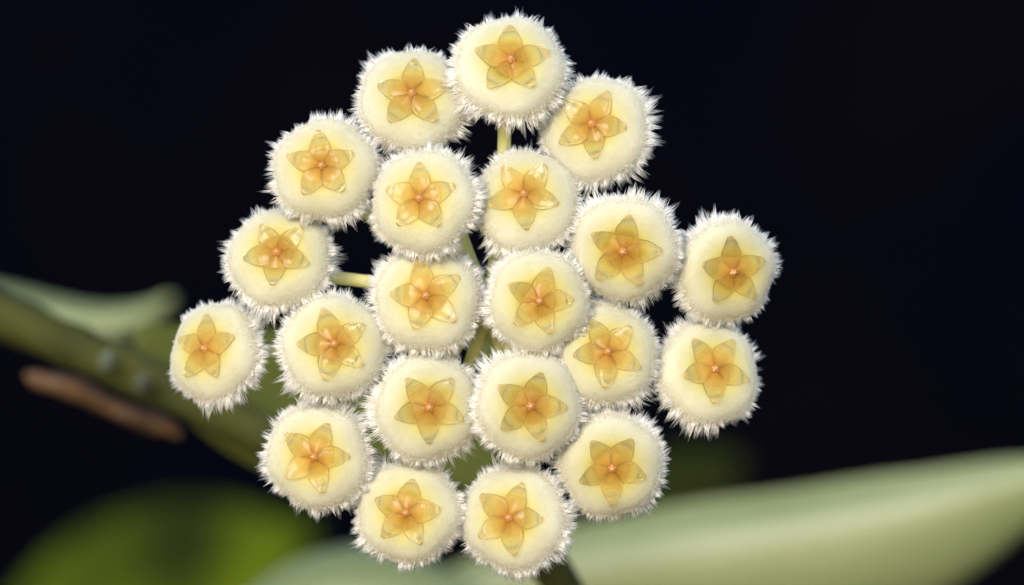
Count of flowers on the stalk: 21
